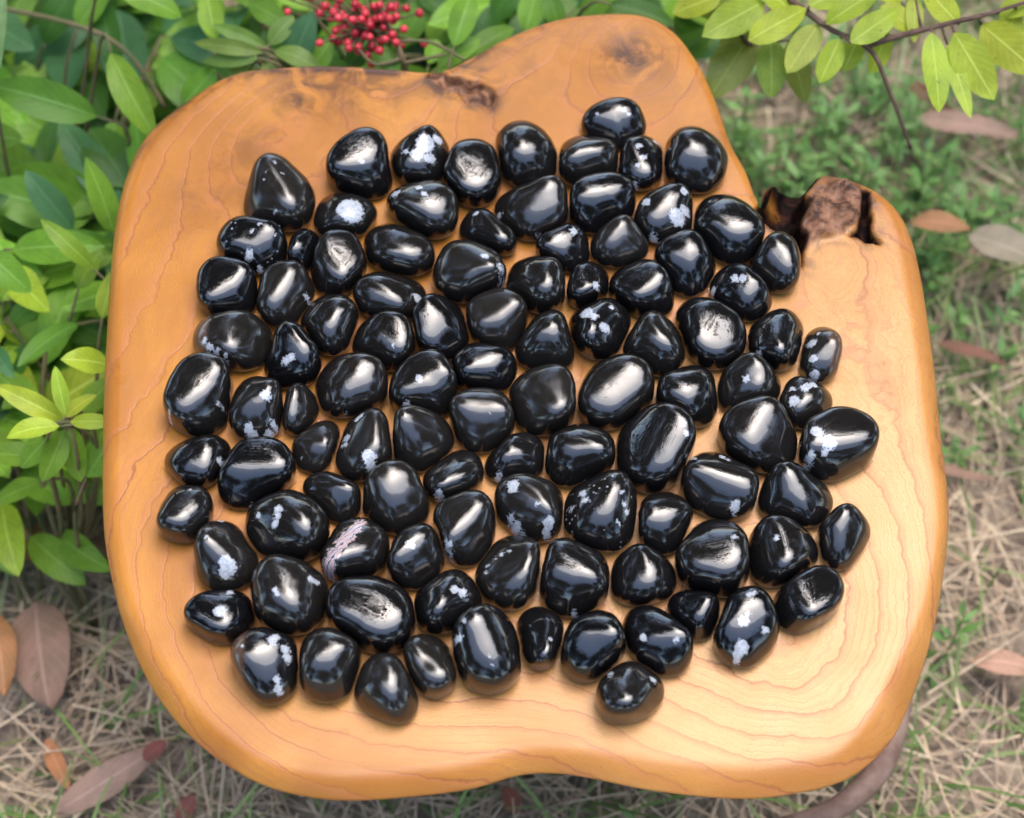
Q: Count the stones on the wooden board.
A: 102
